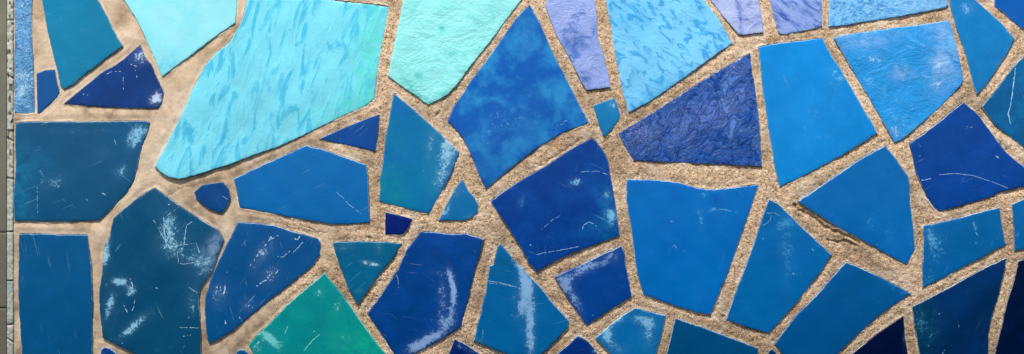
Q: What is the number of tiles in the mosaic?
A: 53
